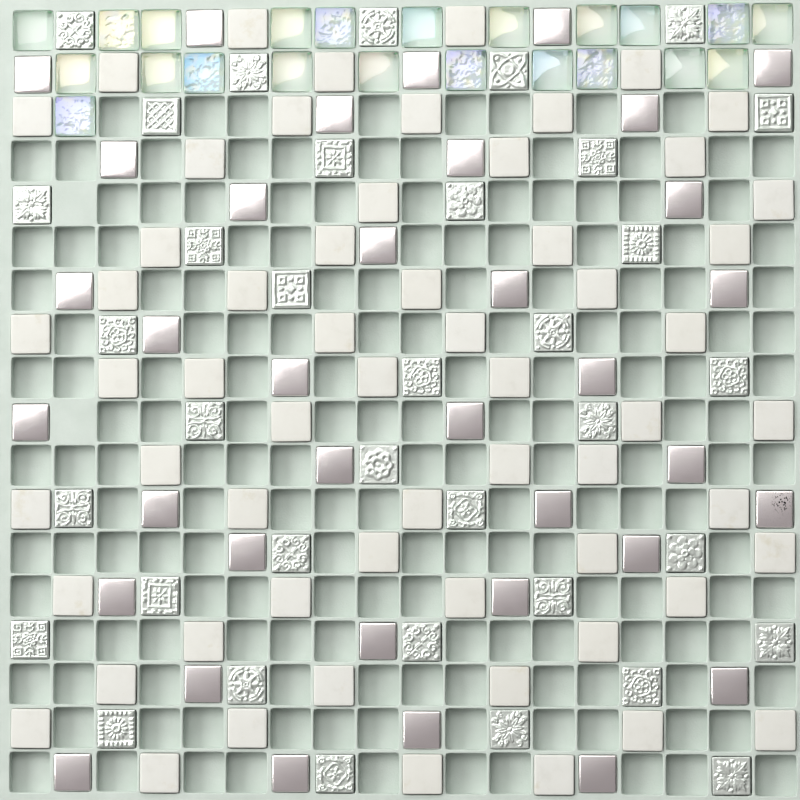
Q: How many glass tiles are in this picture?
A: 22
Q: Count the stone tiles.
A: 60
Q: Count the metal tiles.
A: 36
